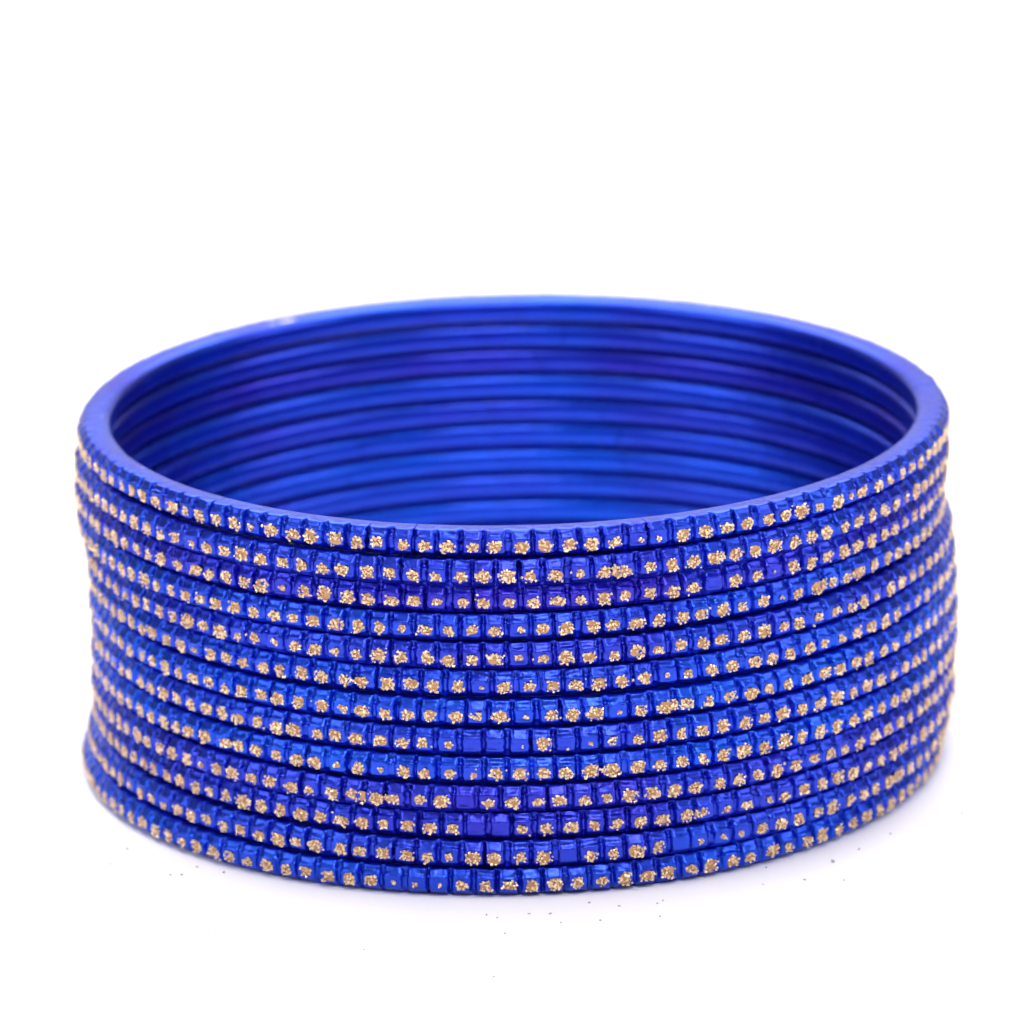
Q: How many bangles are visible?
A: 13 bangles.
